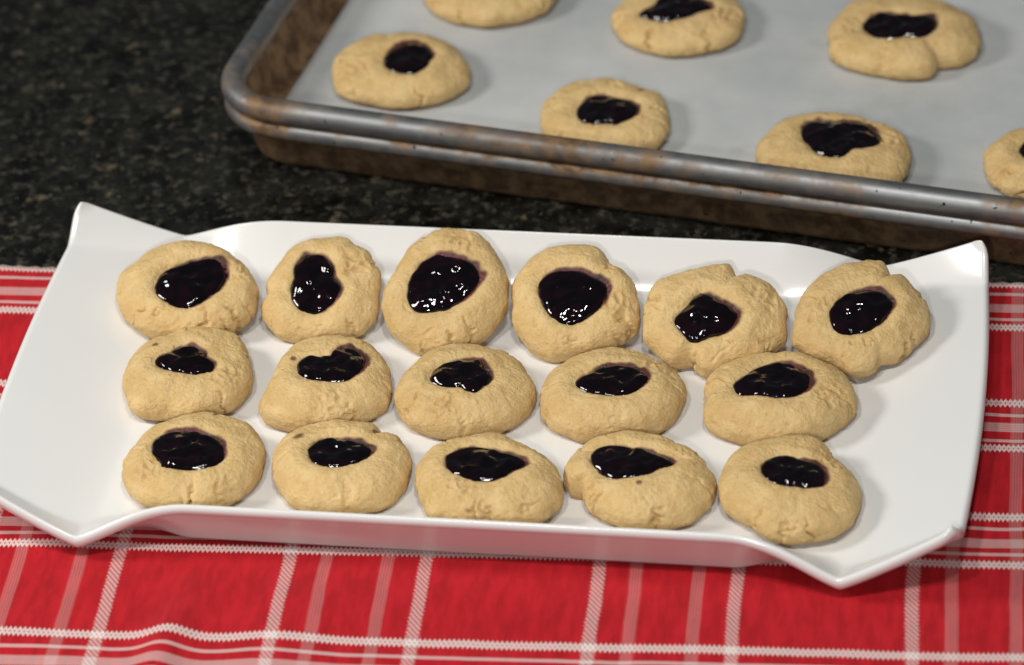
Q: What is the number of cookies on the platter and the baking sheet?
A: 23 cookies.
